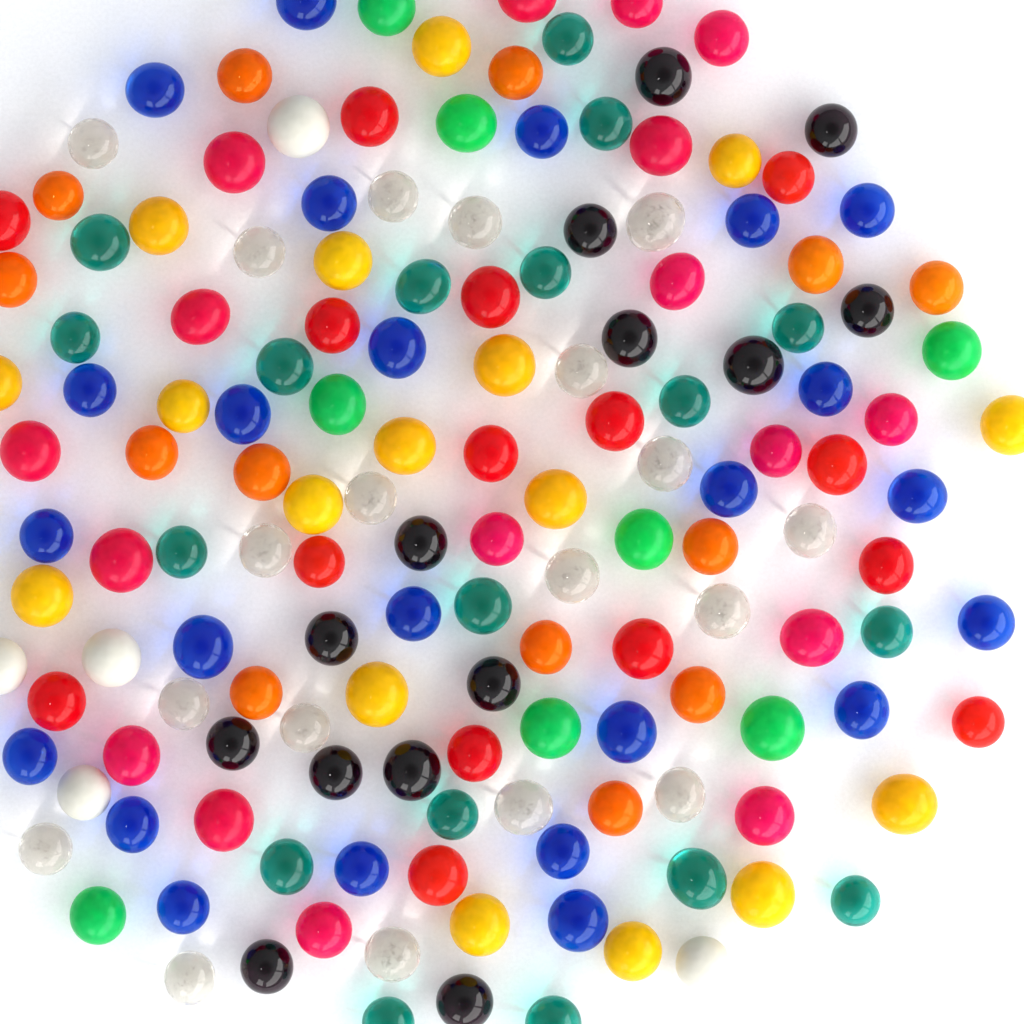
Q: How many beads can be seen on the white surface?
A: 150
